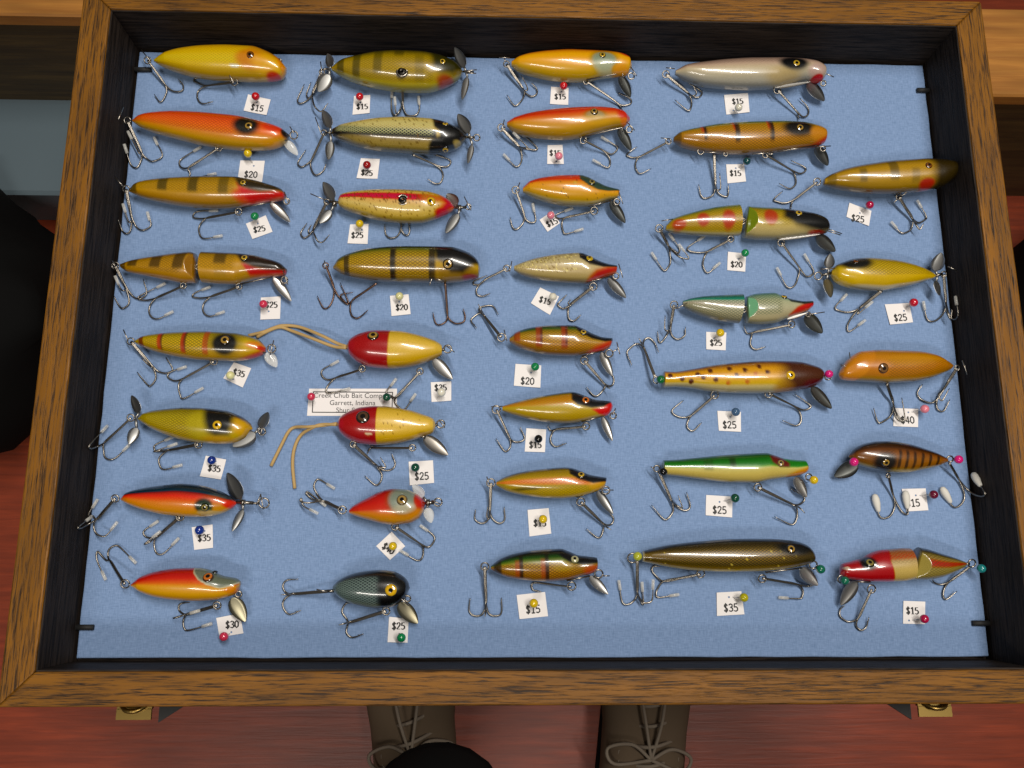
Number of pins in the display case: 48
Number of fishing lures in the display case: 36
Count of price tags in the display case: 36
